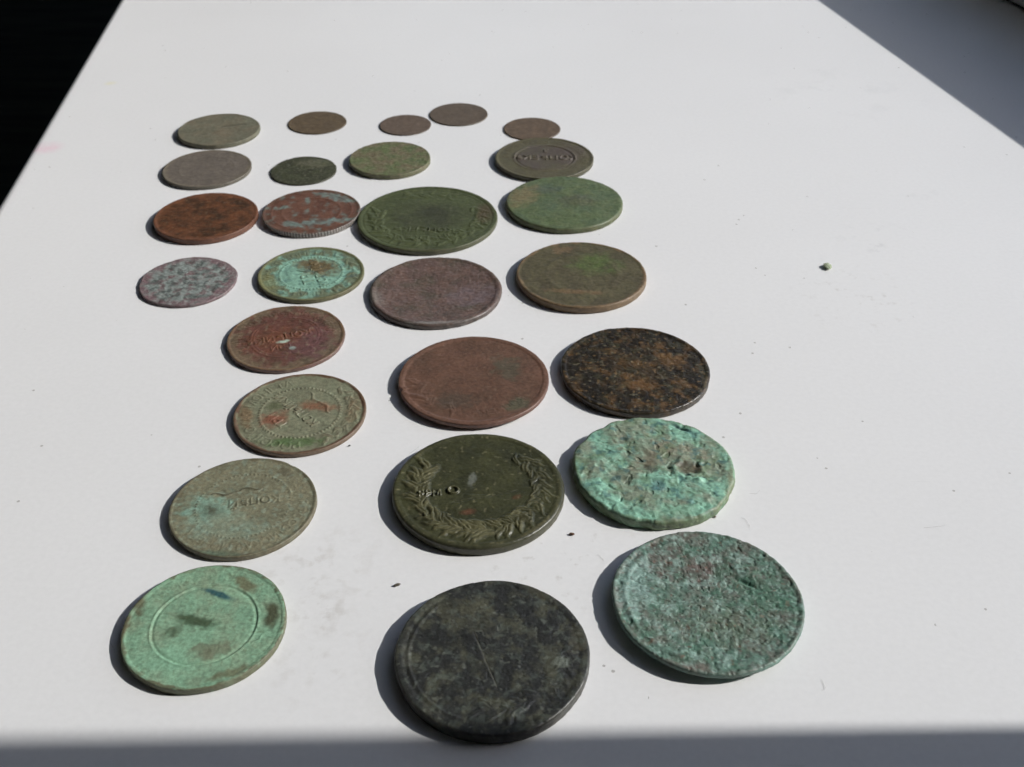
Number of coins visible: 27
